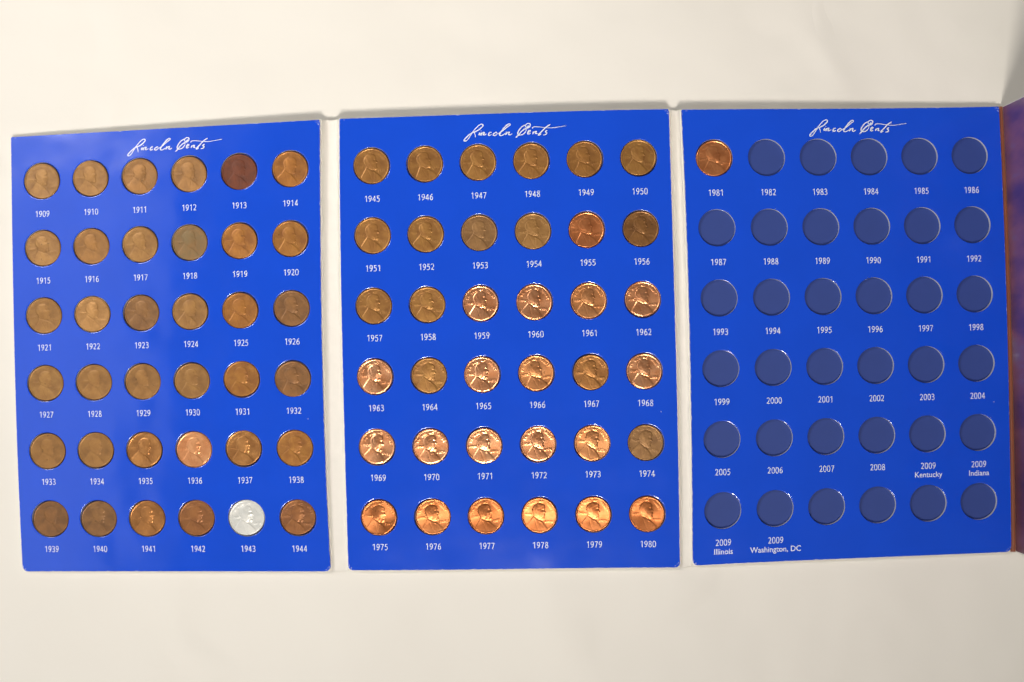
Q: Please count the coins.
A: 73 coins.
